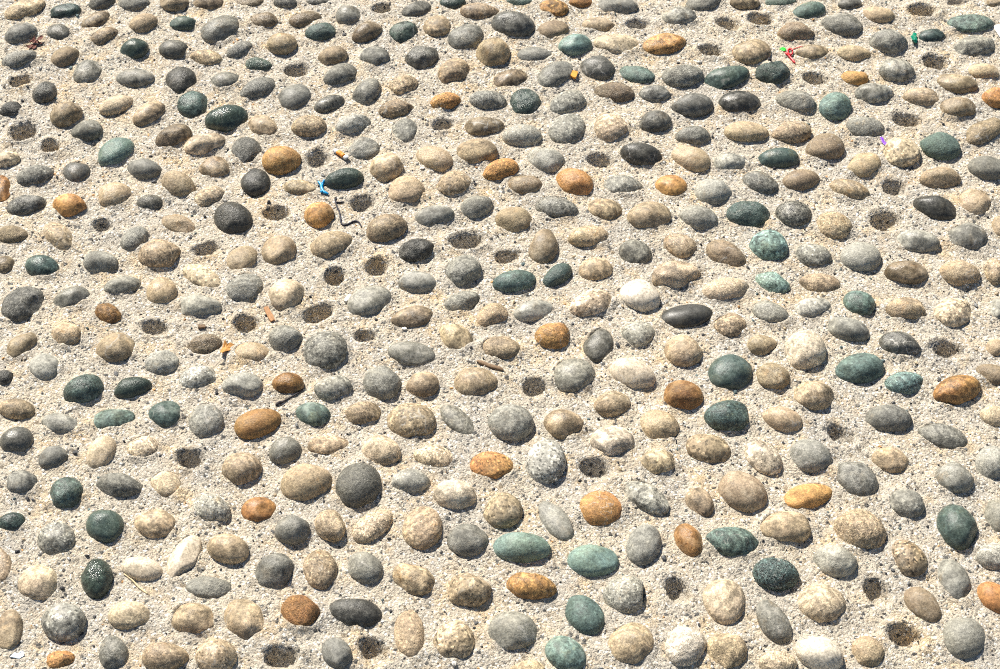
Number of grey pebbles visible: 154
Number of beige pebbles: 178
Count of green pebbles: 51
